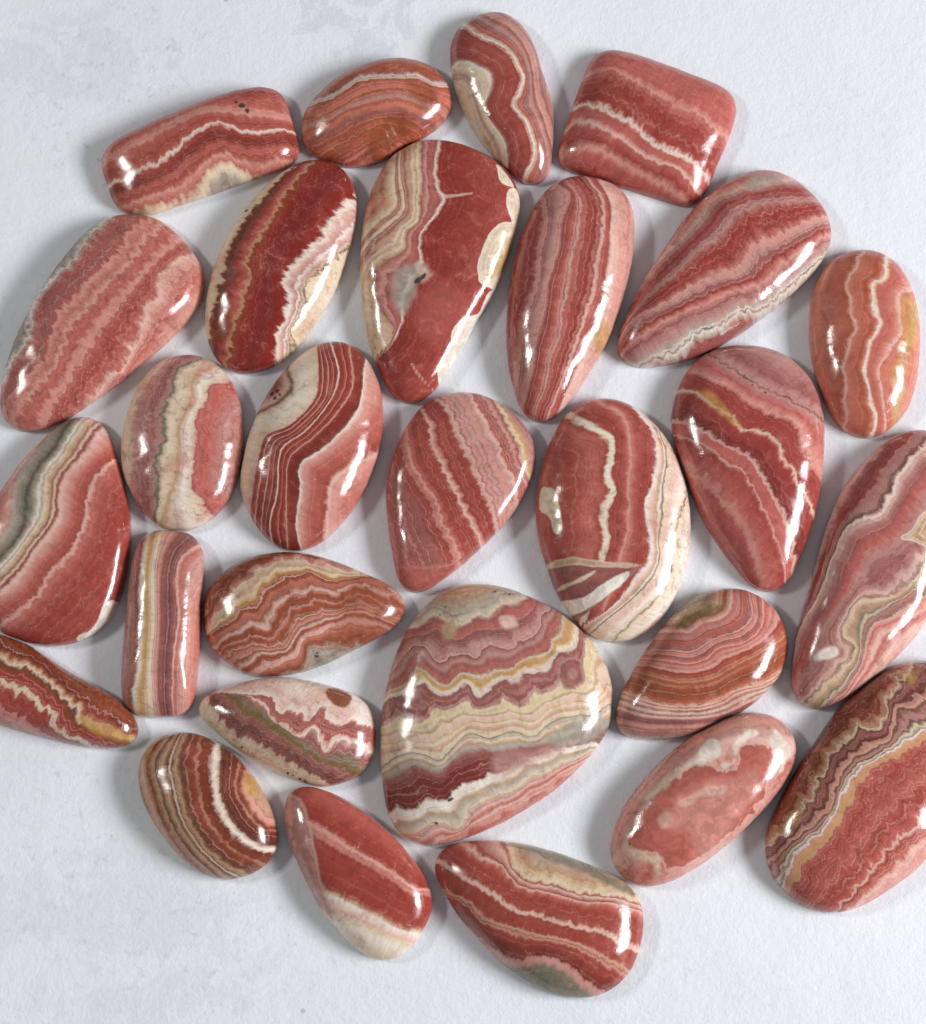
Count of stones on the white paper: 28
